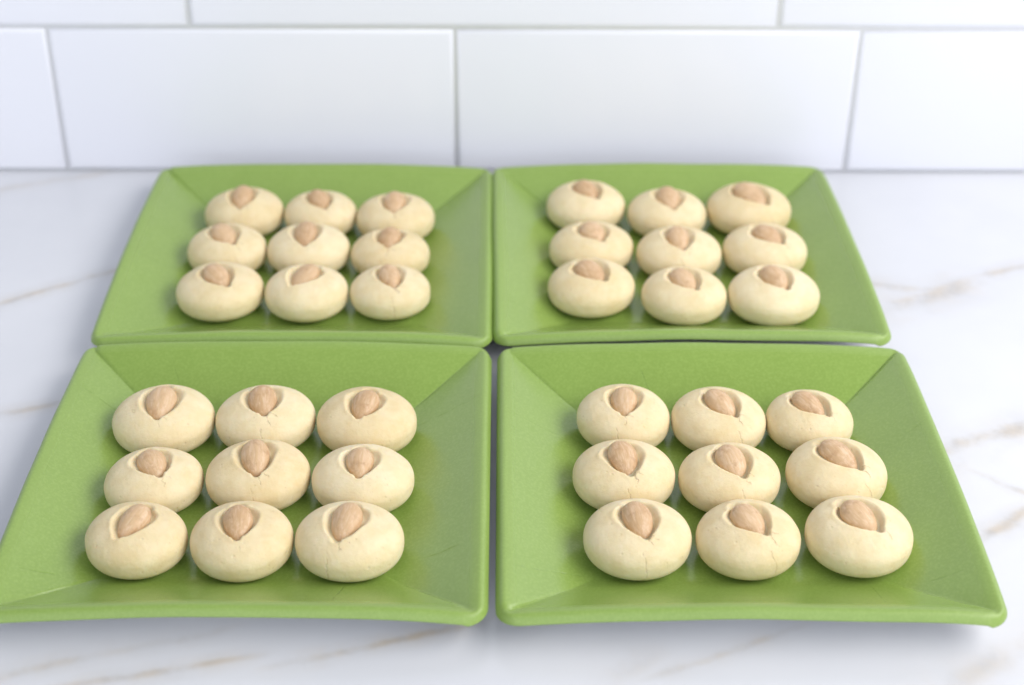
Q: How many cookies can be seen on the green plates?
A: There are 36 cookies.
